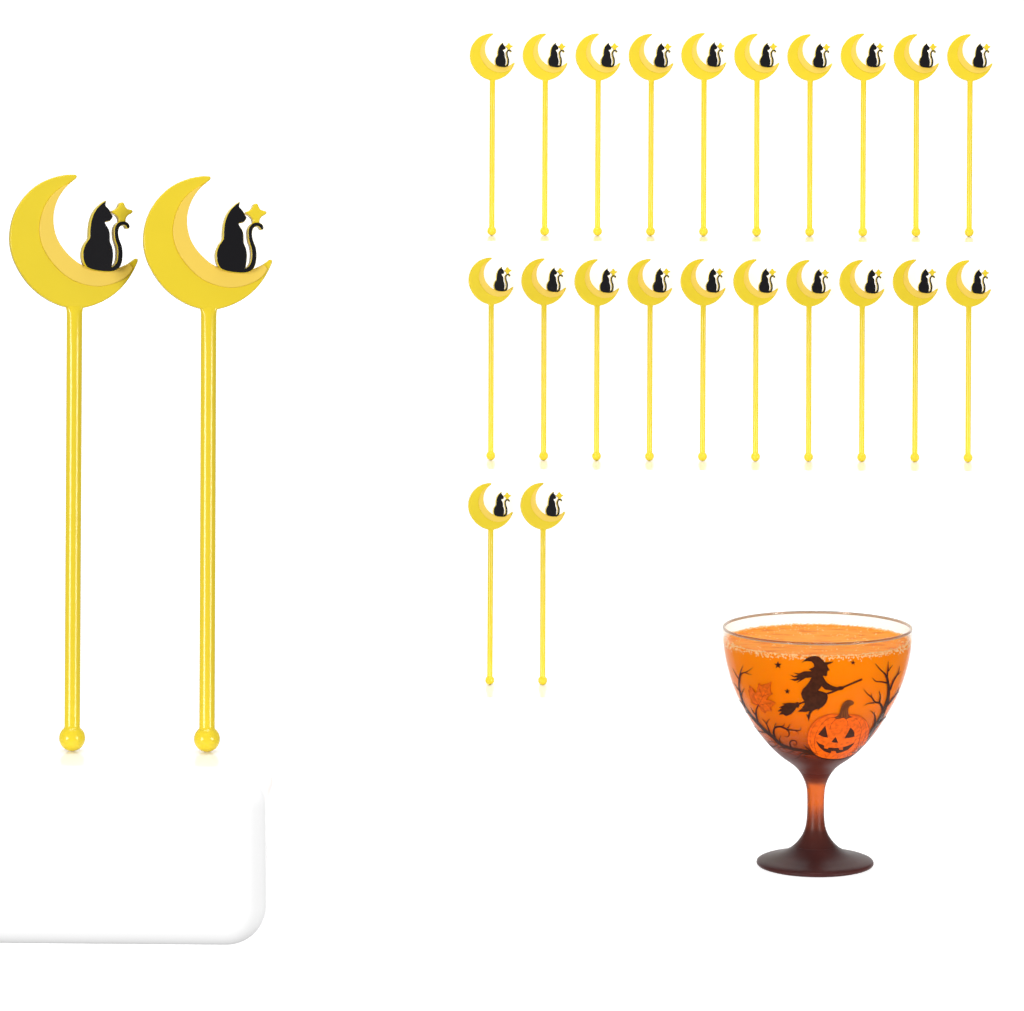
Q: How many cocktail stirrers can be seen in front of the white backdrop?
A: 24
